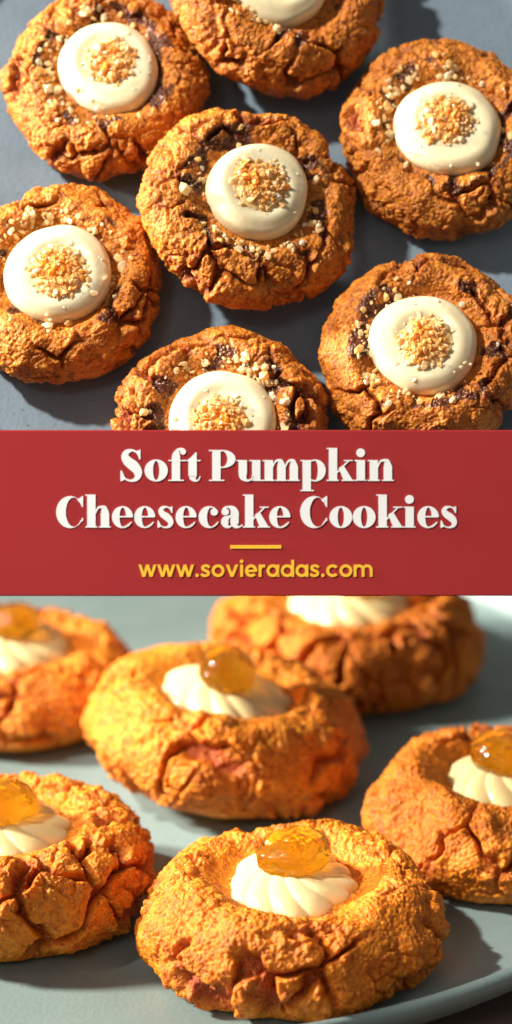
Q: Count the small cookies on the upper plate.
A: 7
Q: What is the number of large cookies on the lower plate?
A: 6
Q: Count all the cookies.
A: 13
